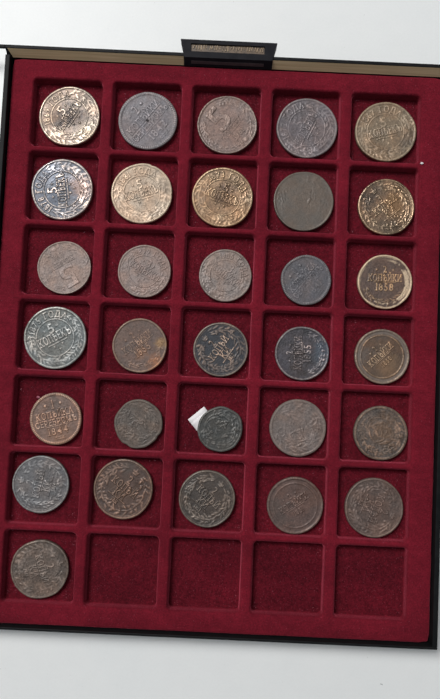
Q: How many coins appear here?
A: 31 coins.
